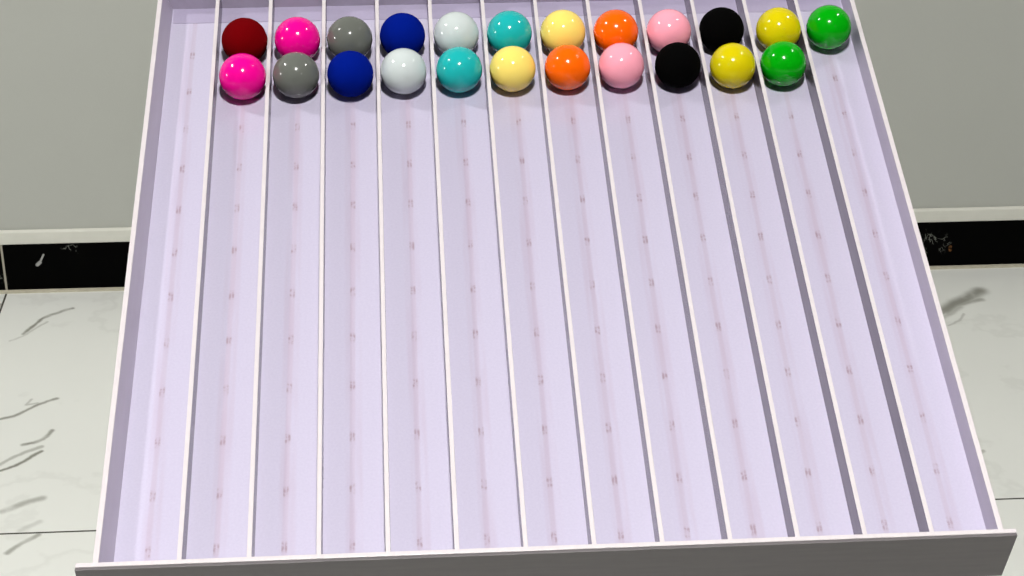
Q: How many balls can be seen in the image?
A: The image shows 23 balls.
